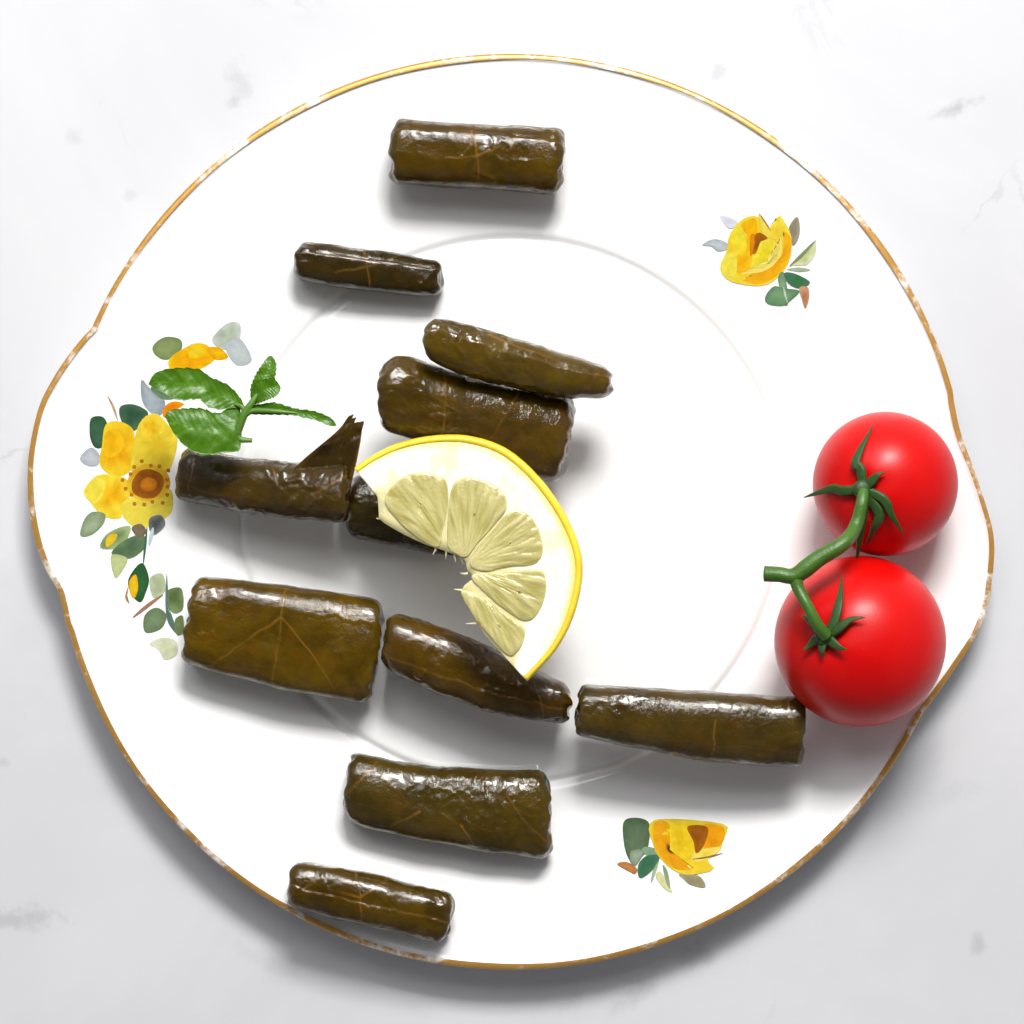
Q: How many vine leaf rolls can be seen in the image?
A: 11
